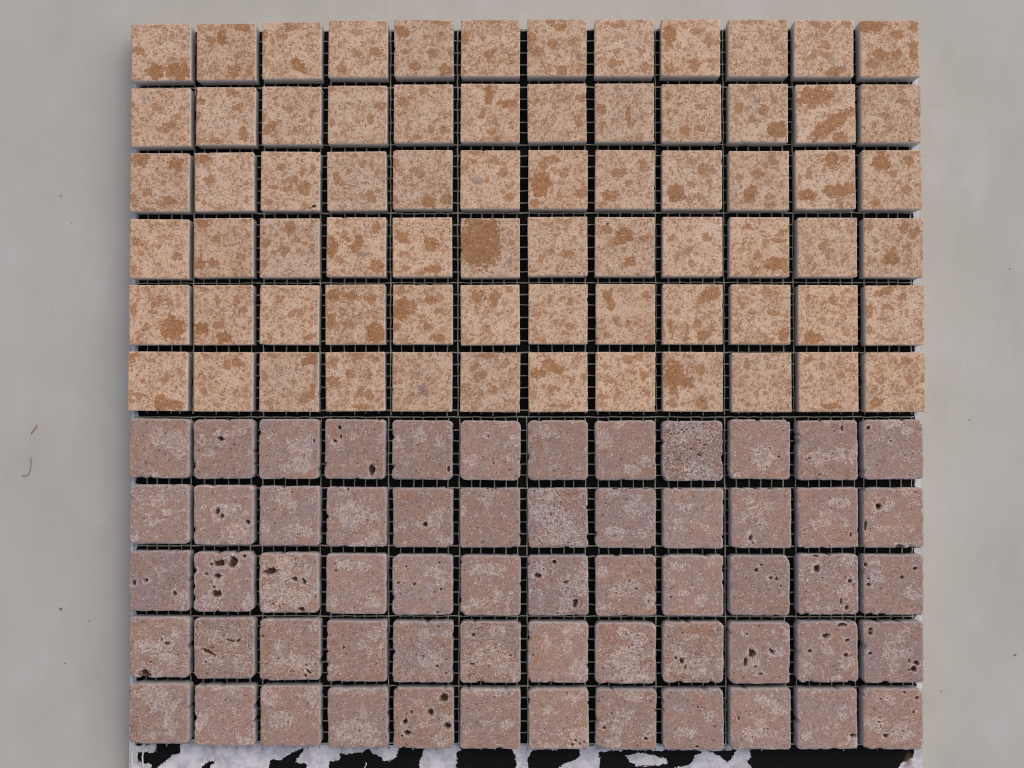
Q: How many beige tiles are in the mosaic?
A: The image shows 72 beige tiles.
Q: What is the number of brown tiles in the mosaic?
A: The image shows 60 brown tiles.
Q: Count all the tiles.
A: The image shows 132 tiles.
